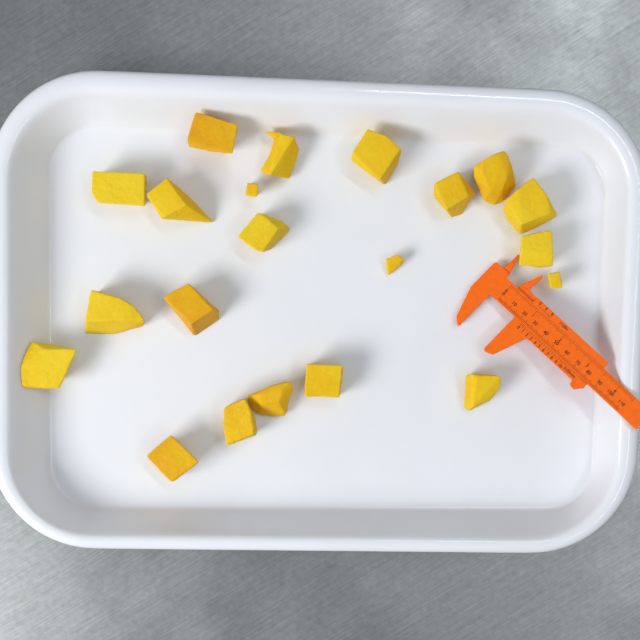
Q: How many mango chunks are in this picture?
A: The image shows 21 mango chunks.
